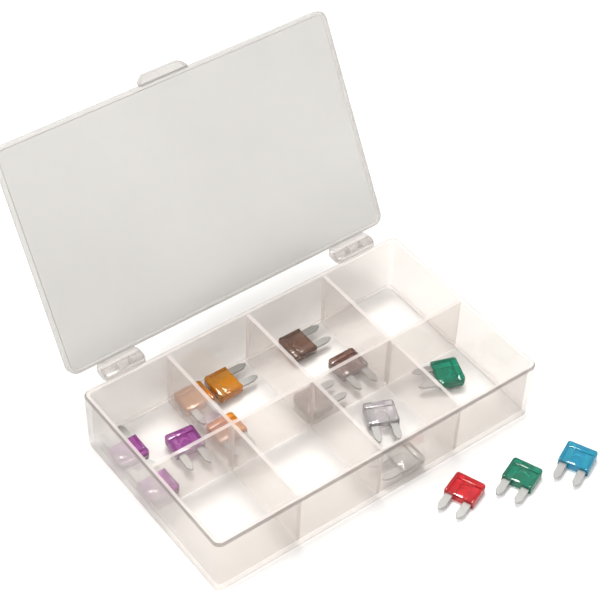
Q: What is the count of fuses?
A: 15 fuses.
